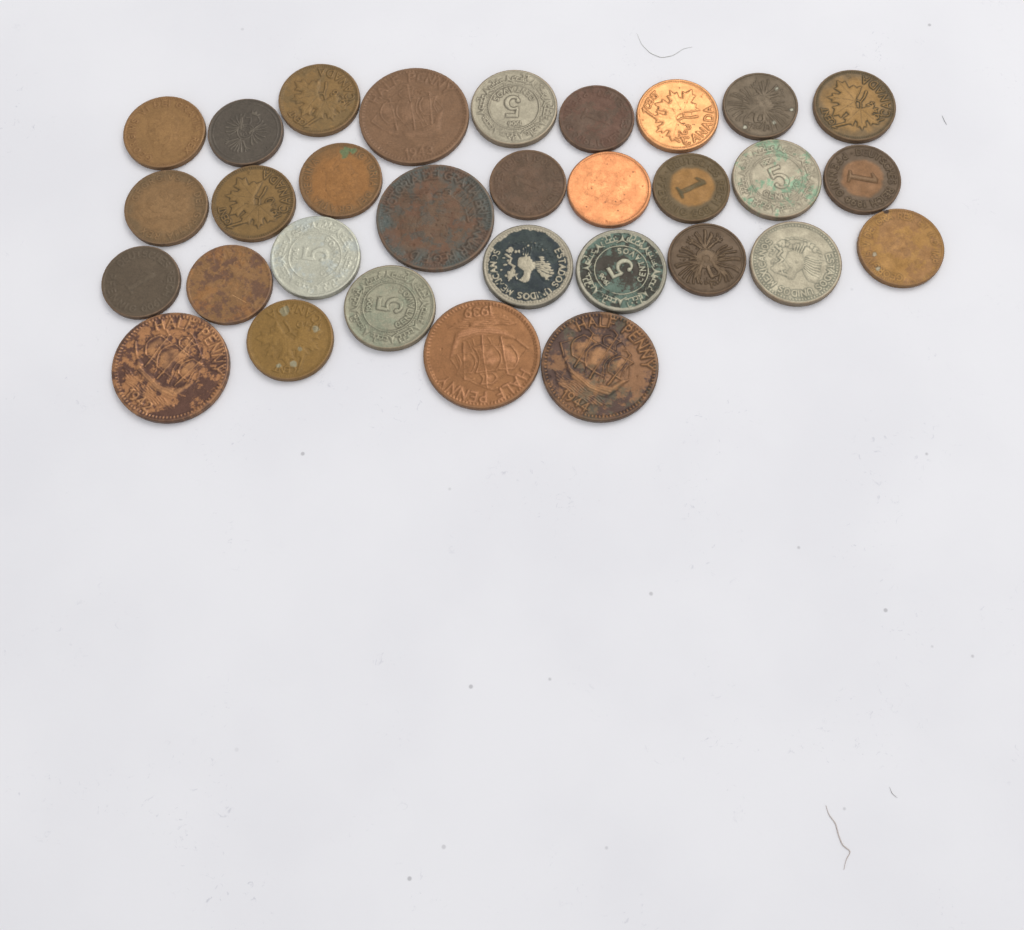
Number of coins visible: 31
